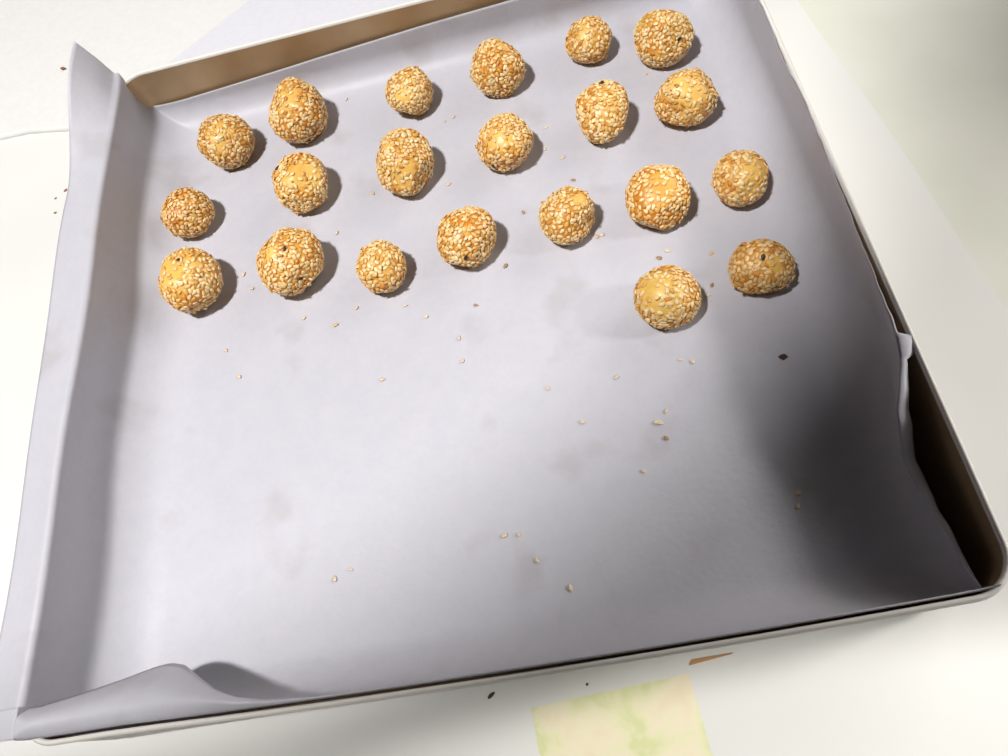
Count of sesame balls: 21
